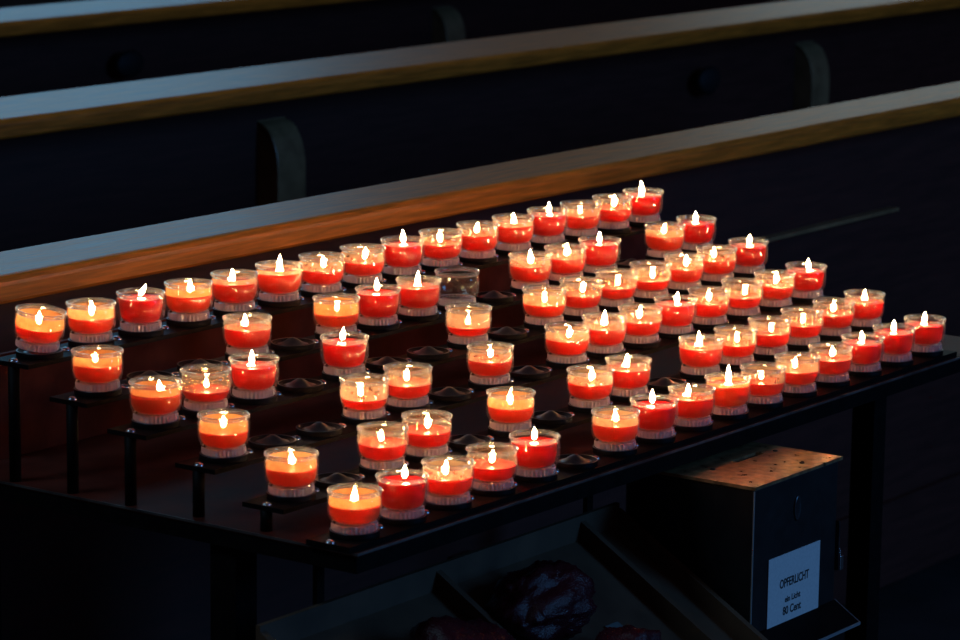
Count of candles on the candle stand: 77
